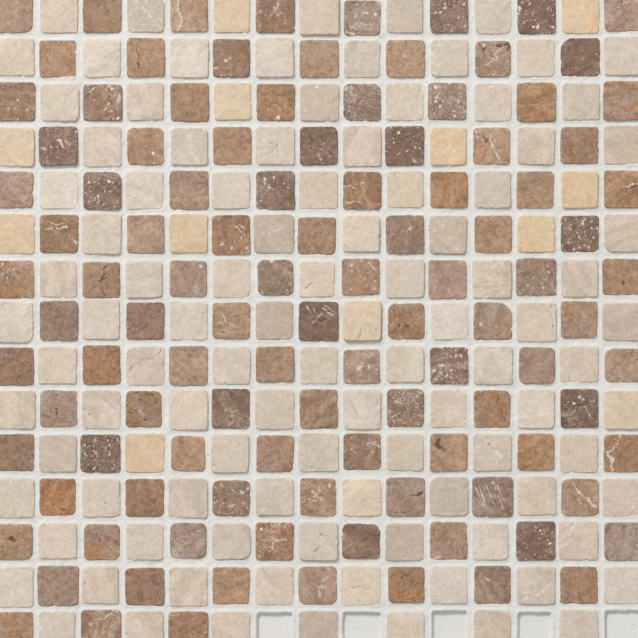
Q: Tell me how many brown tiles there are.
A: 108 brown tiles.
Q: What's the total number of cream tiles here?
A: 112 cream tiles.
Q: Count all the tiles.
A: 220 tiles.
